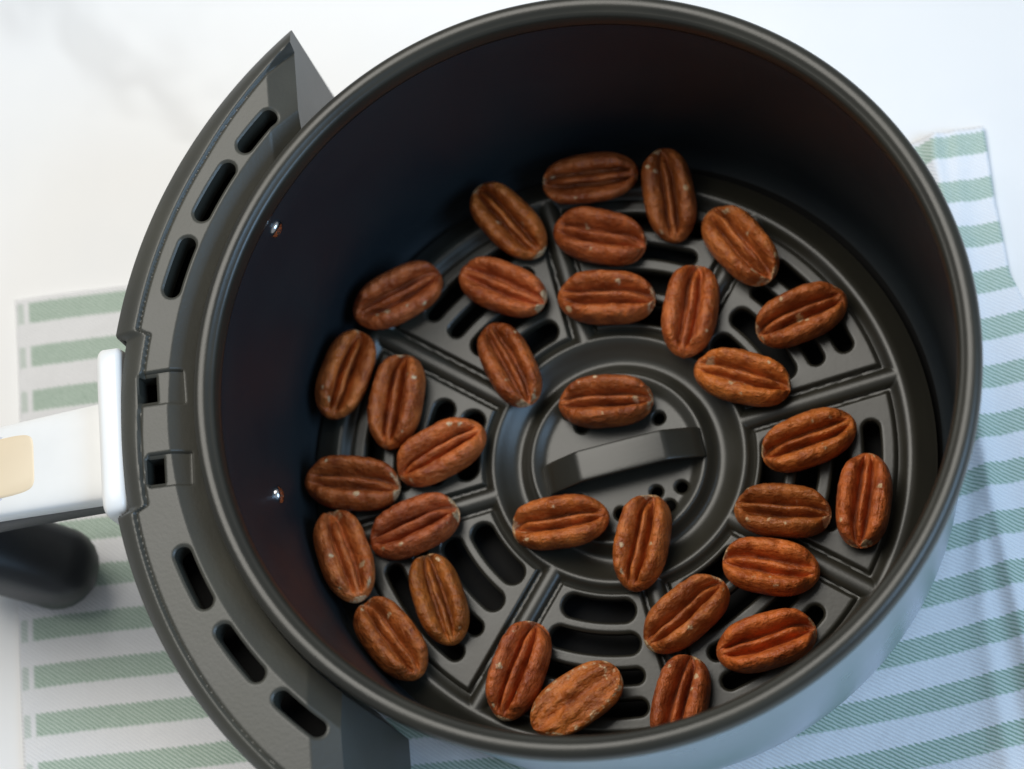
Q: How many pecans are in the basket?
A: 32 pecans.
